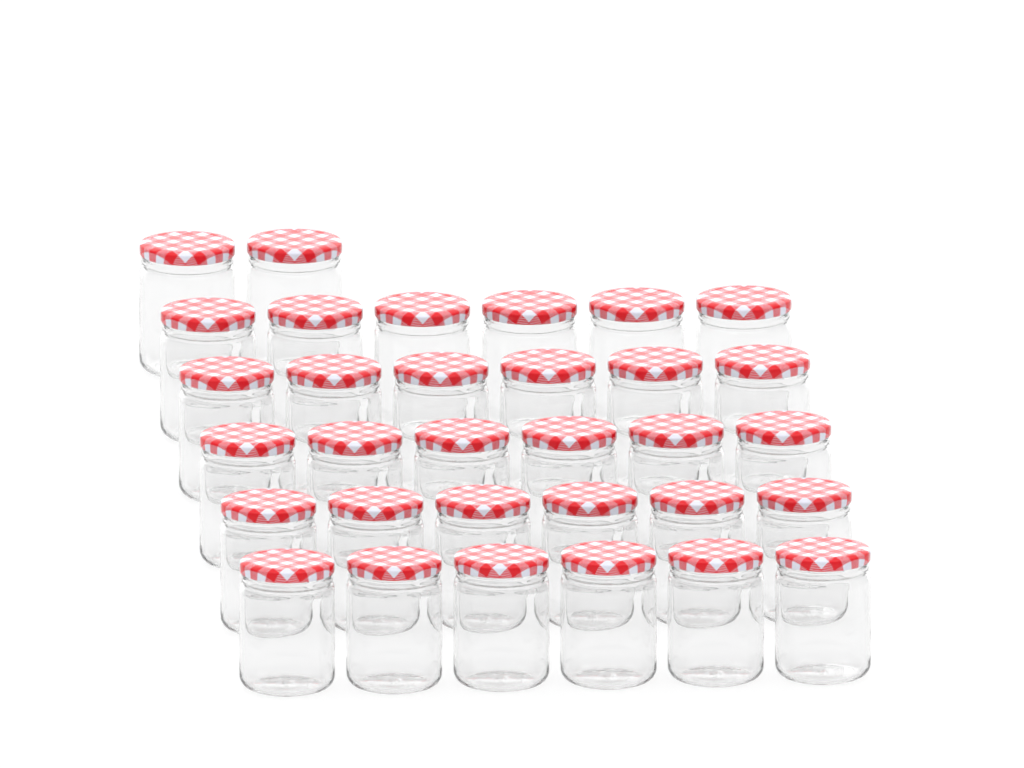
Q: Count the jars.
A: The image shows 32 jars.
